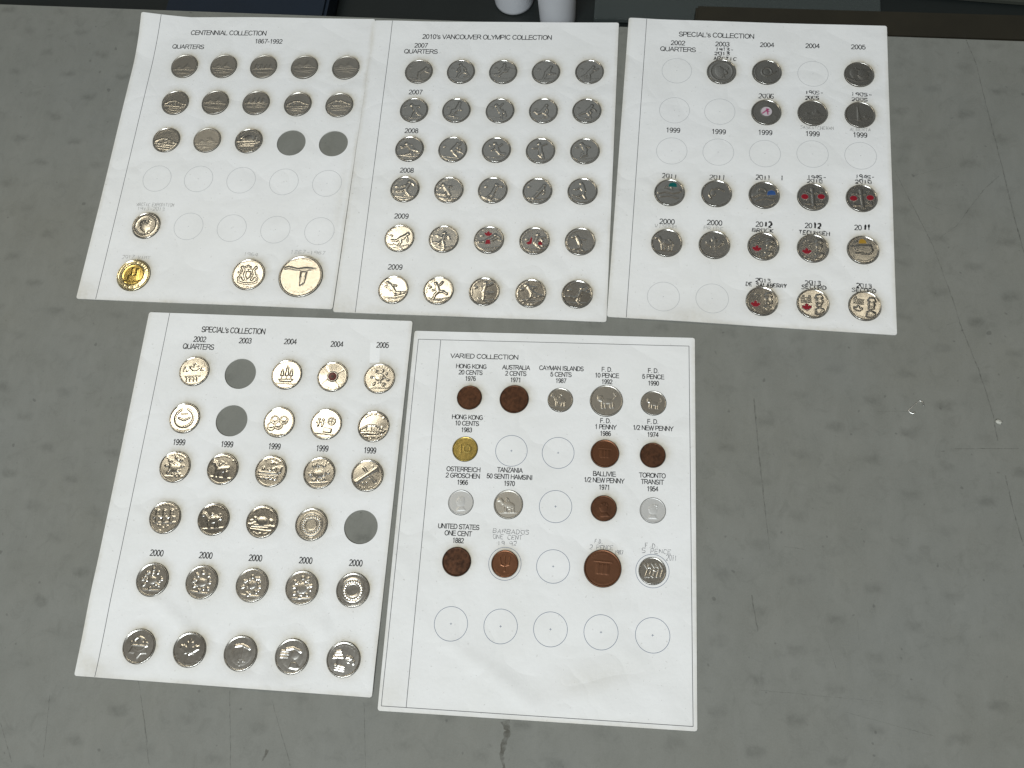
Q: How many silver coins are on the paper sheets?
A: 99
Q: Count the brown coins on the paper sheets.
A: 8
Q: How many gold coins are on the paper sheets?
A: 2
